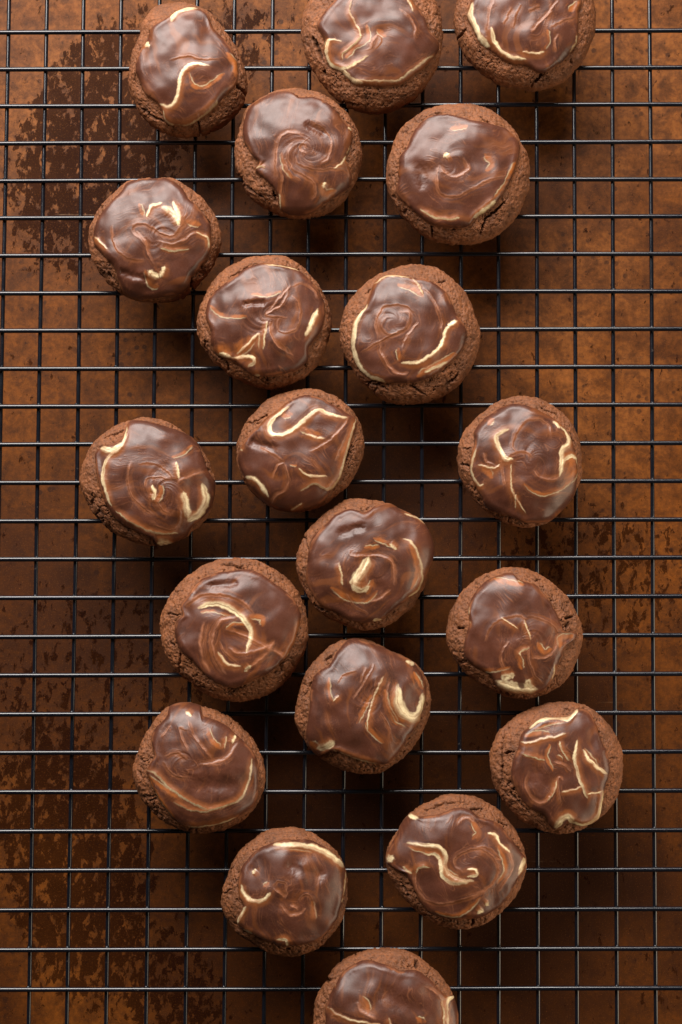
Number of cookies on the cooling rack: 20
